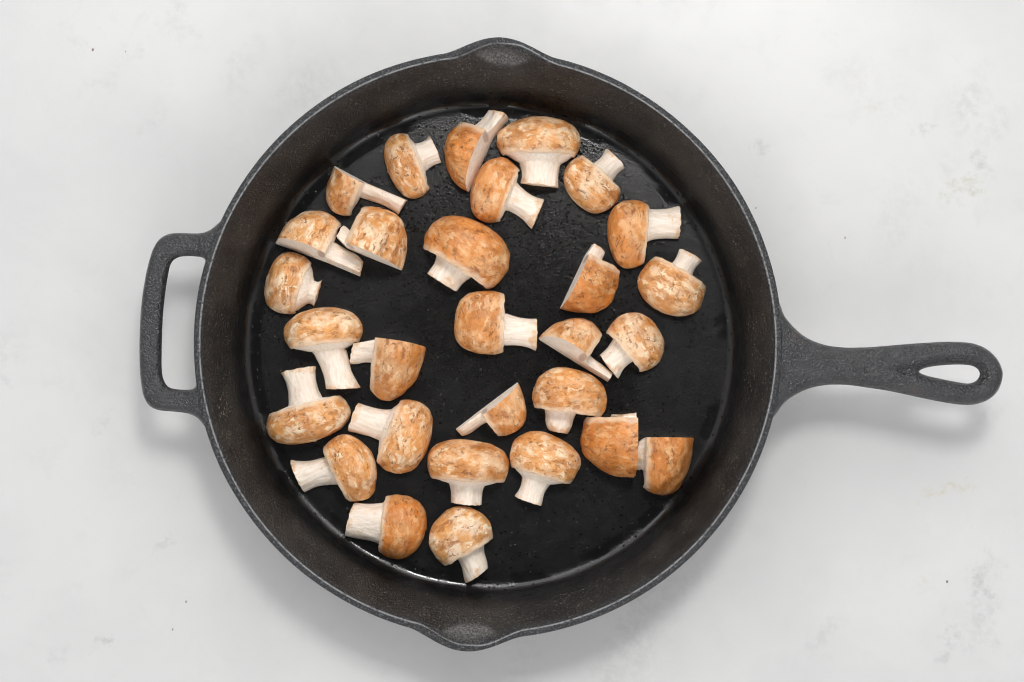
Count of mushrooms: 29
